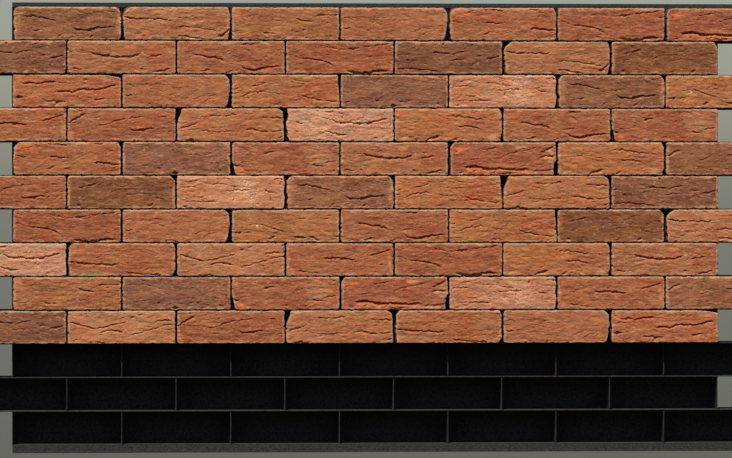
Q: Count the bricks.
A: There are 70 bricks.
